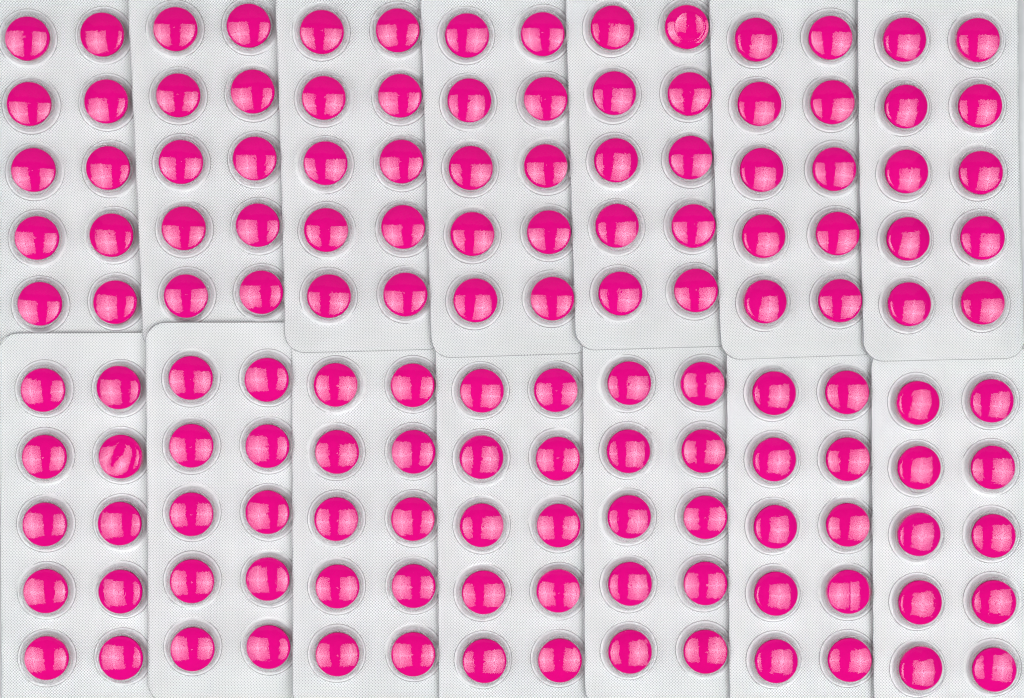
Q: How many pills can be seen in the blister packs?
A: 140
